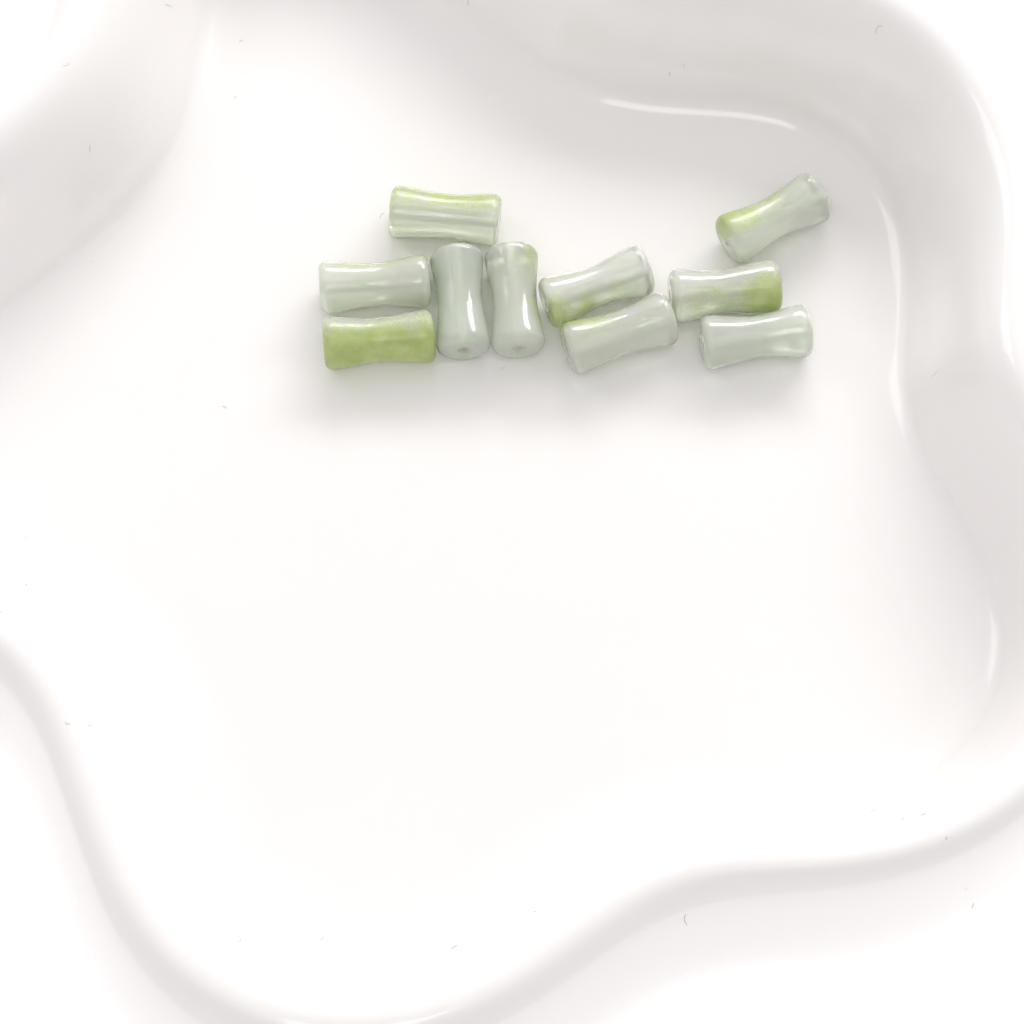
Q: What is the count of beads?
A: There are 10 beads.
